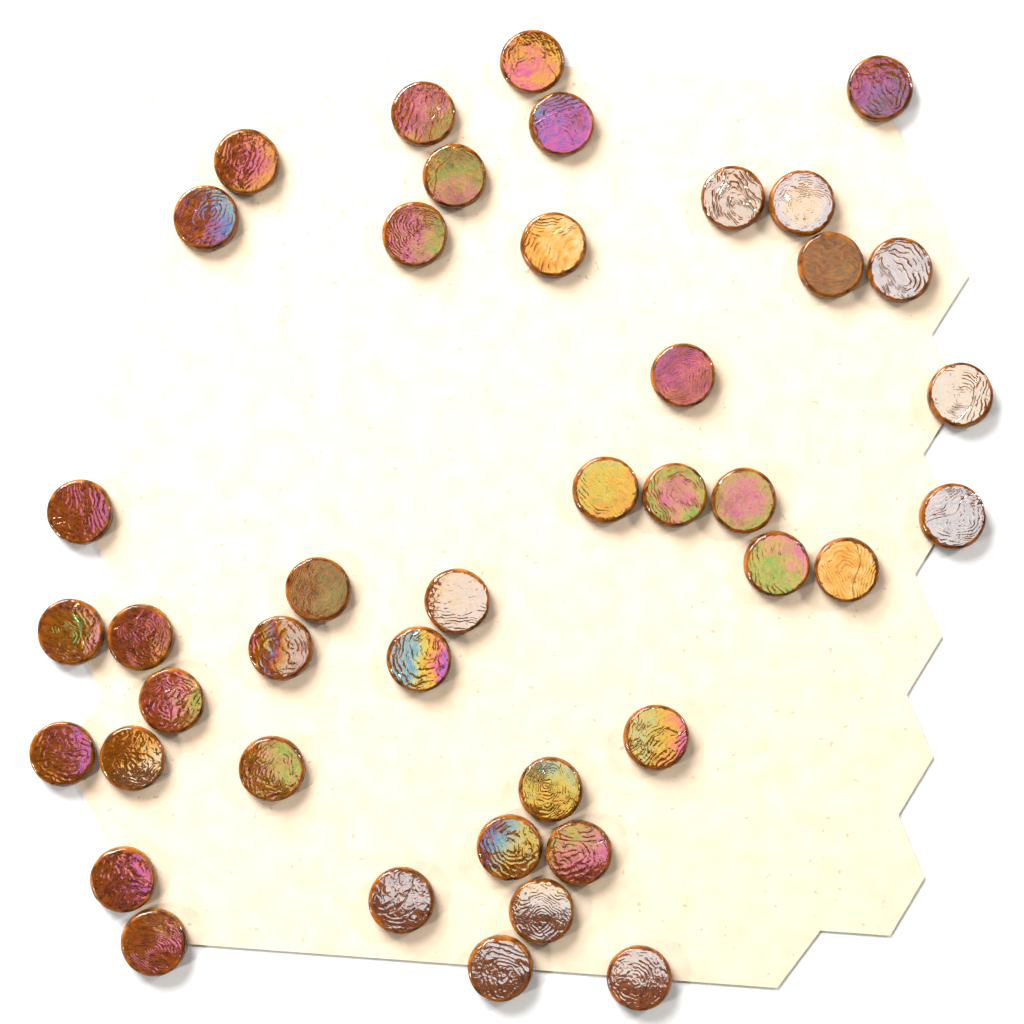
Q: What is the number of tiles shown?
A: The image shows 42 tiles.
